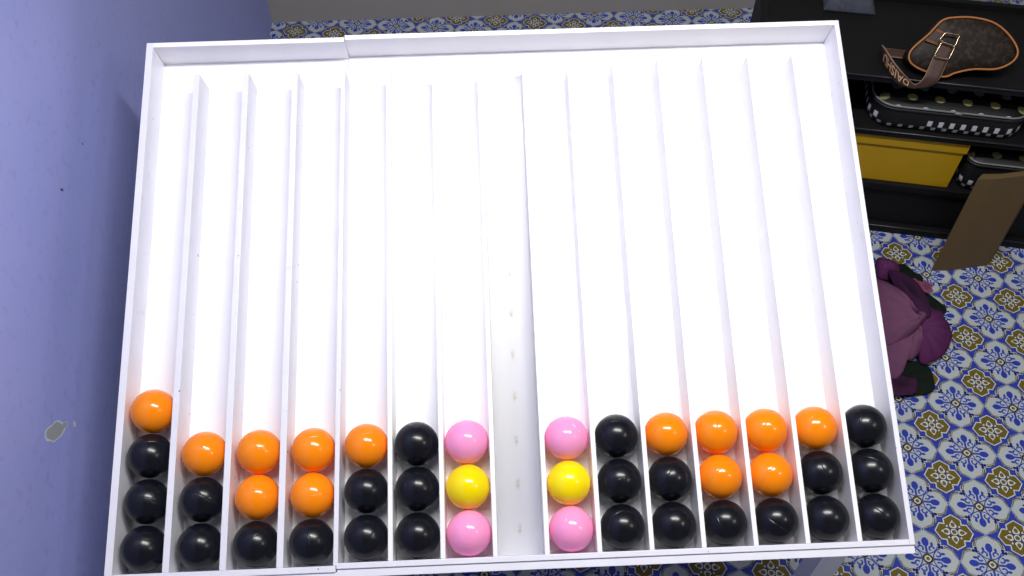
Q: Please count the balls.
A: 43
